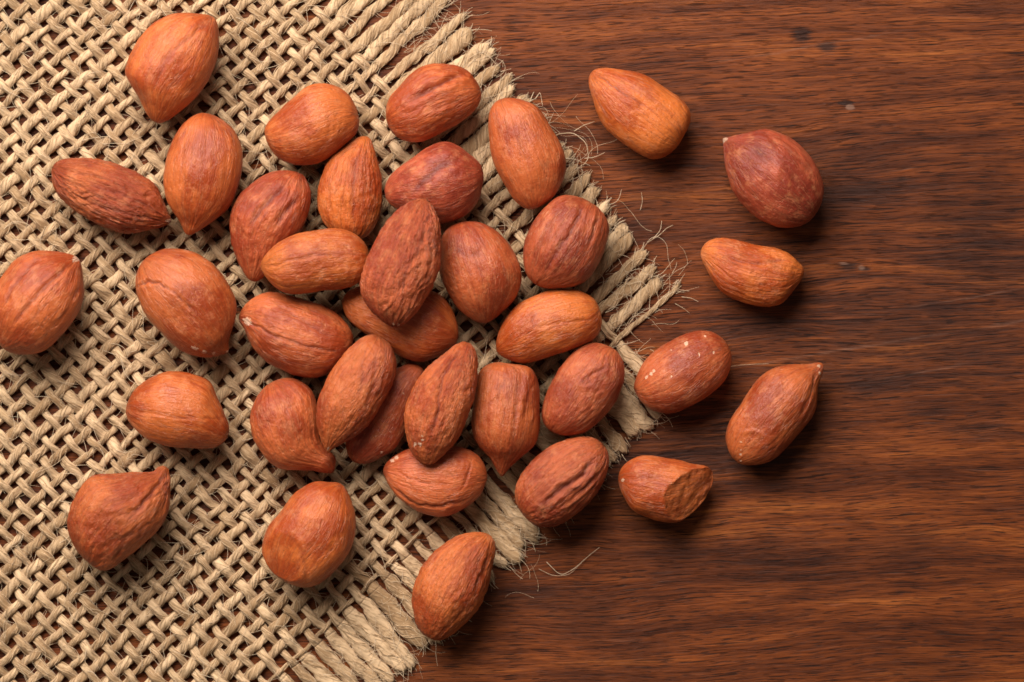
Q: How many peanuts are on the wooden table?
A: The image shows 36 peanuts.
